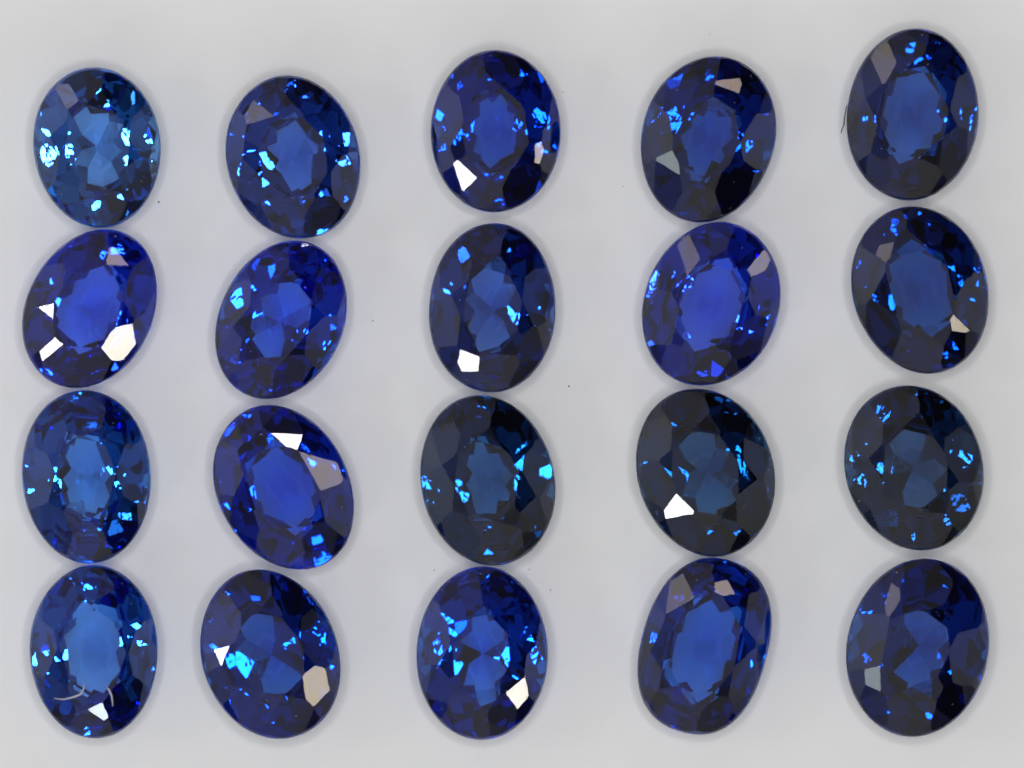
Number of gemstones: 20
